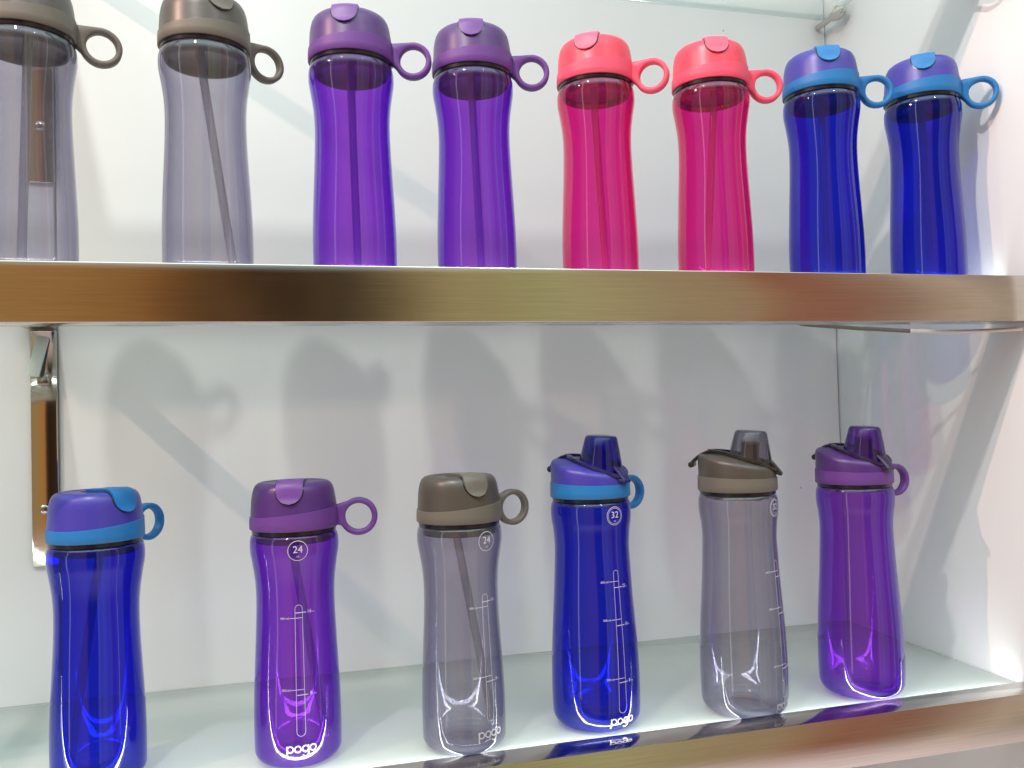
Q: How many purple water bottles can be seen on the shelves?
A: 4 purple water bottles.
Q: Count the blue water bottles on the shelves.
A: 4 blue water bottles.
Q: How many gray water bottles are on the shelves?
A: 4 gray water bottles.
